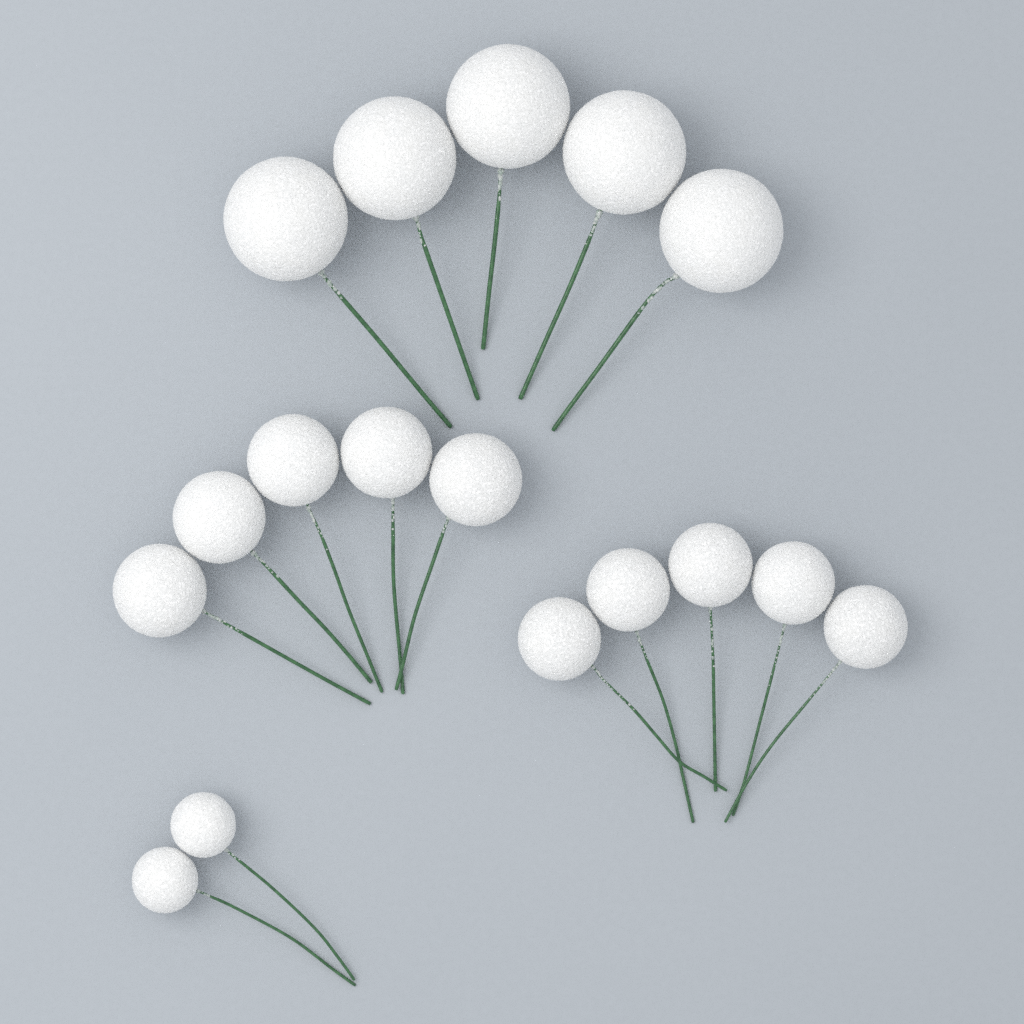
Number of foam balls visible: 17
